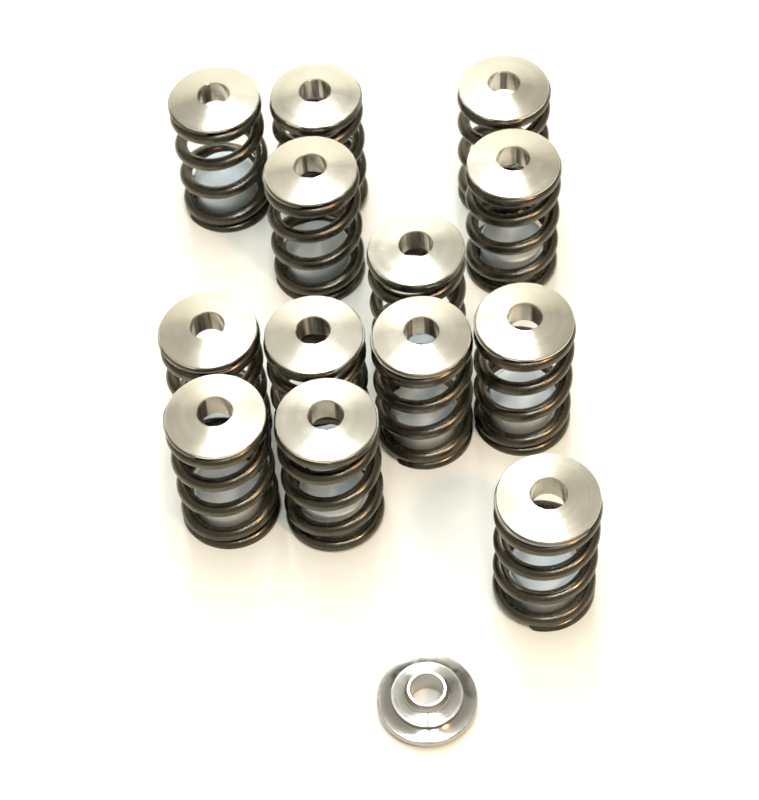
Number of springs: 13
